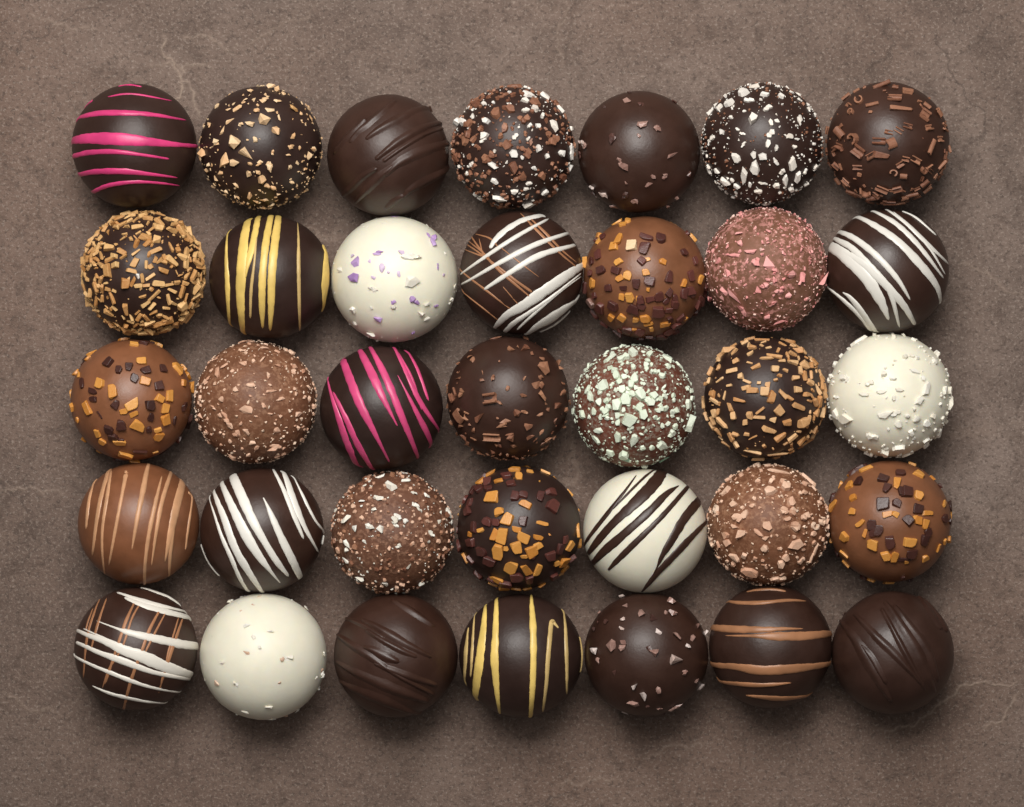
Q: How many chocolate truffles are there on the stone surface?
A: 35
